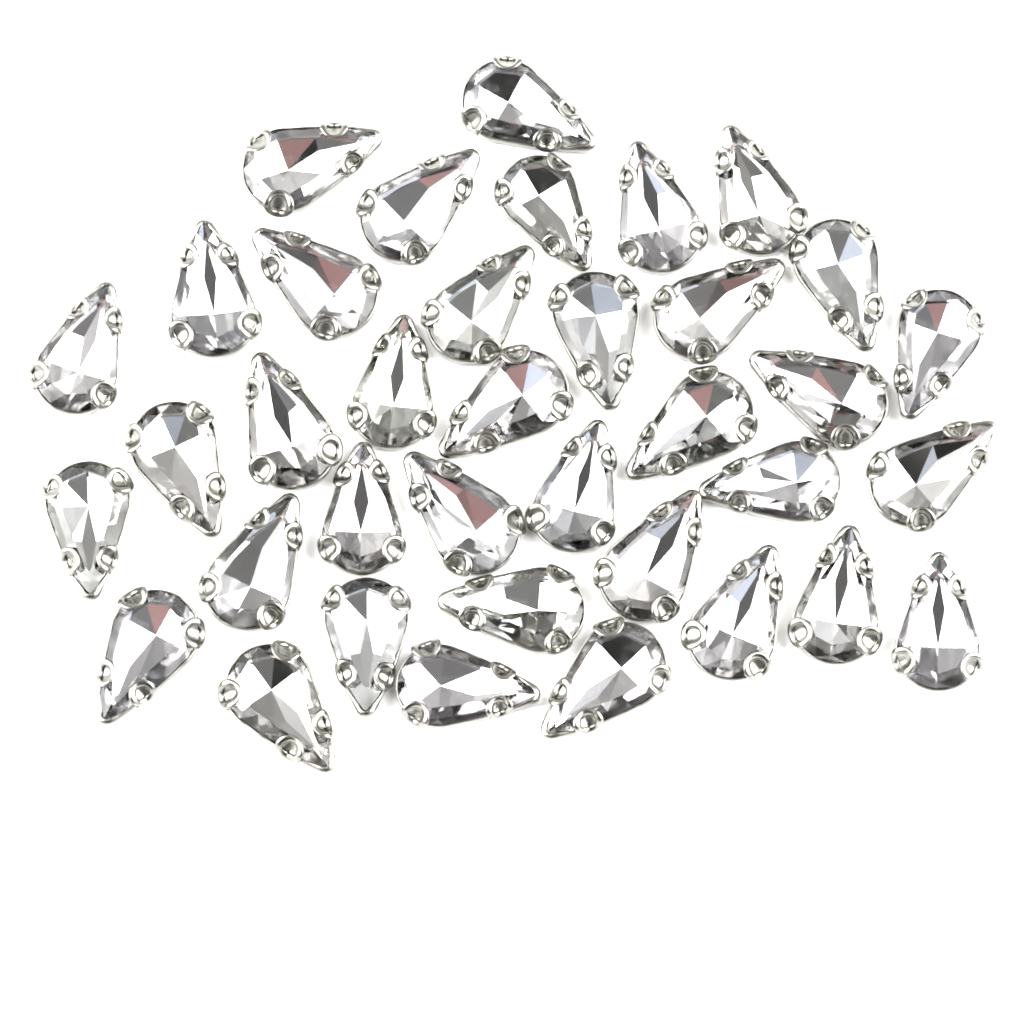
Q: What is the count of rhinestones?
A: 37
